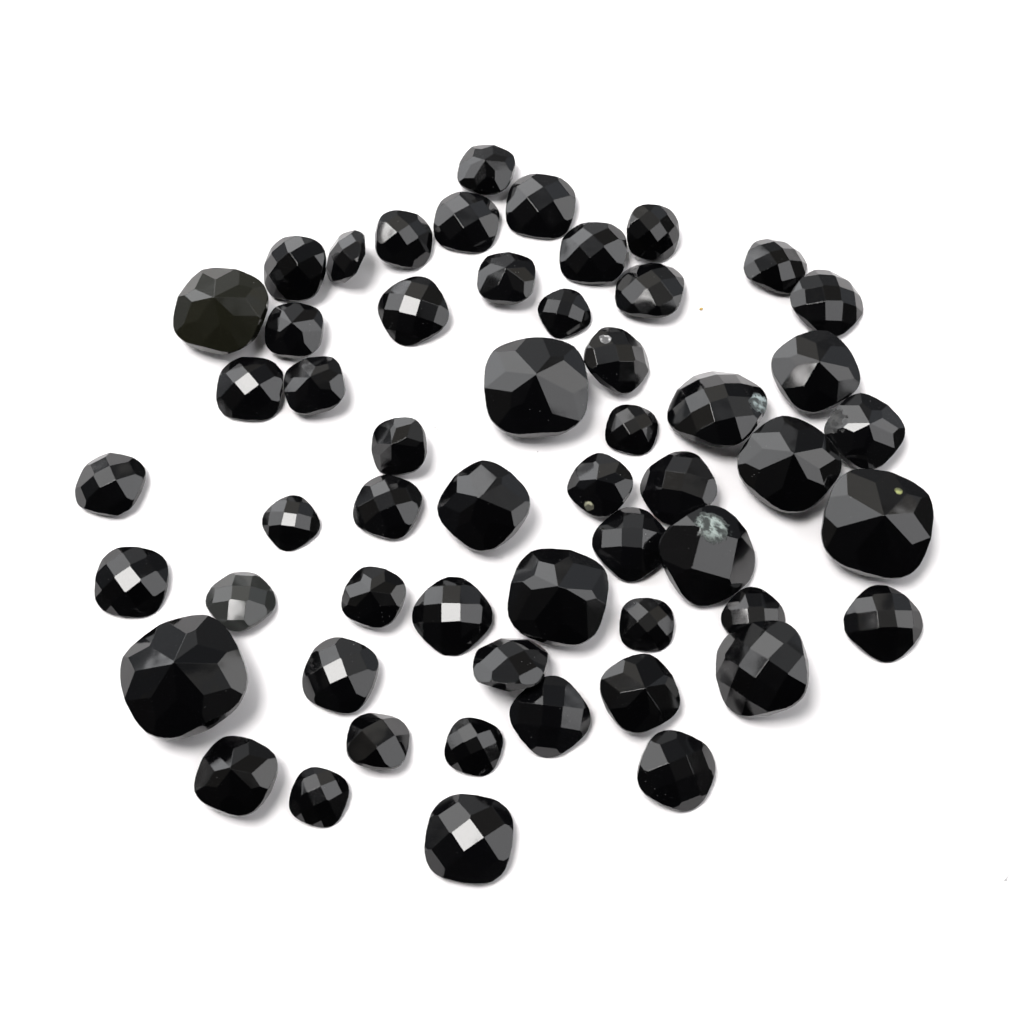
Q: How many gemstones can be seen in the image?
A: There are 55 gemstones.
